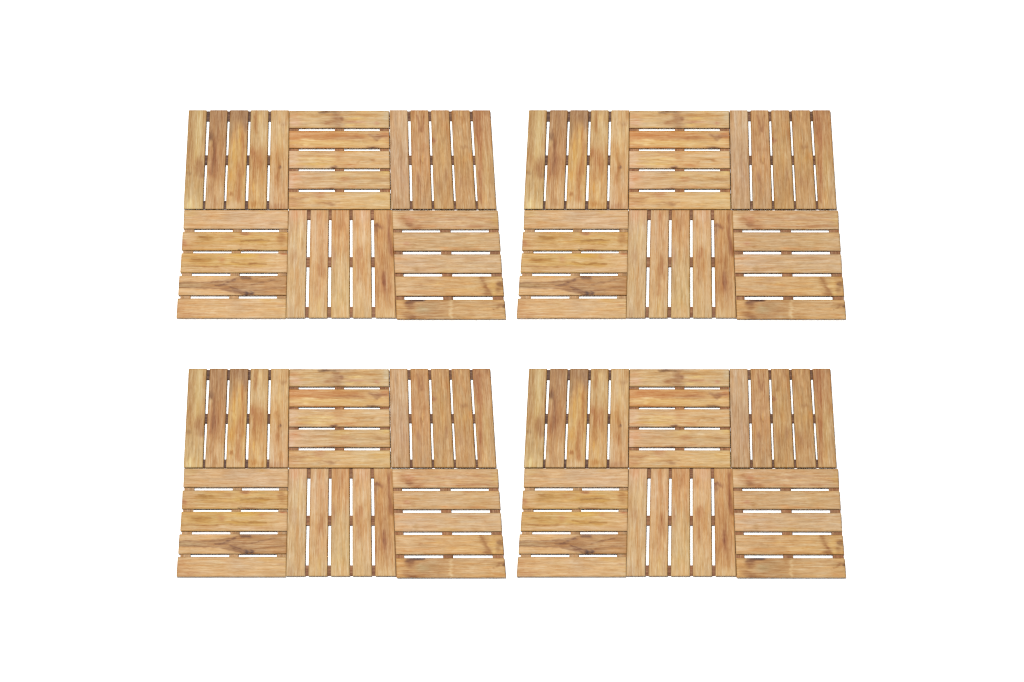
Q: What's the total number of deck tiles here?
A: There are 24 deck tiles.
